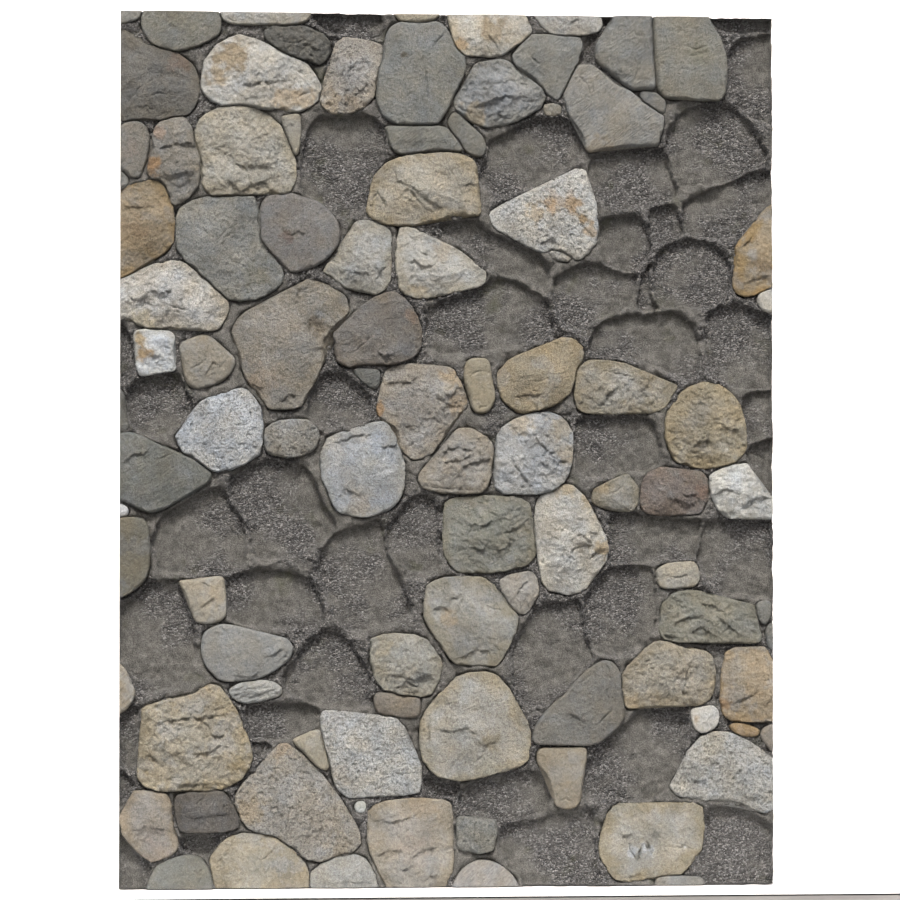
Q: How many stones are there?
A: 96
